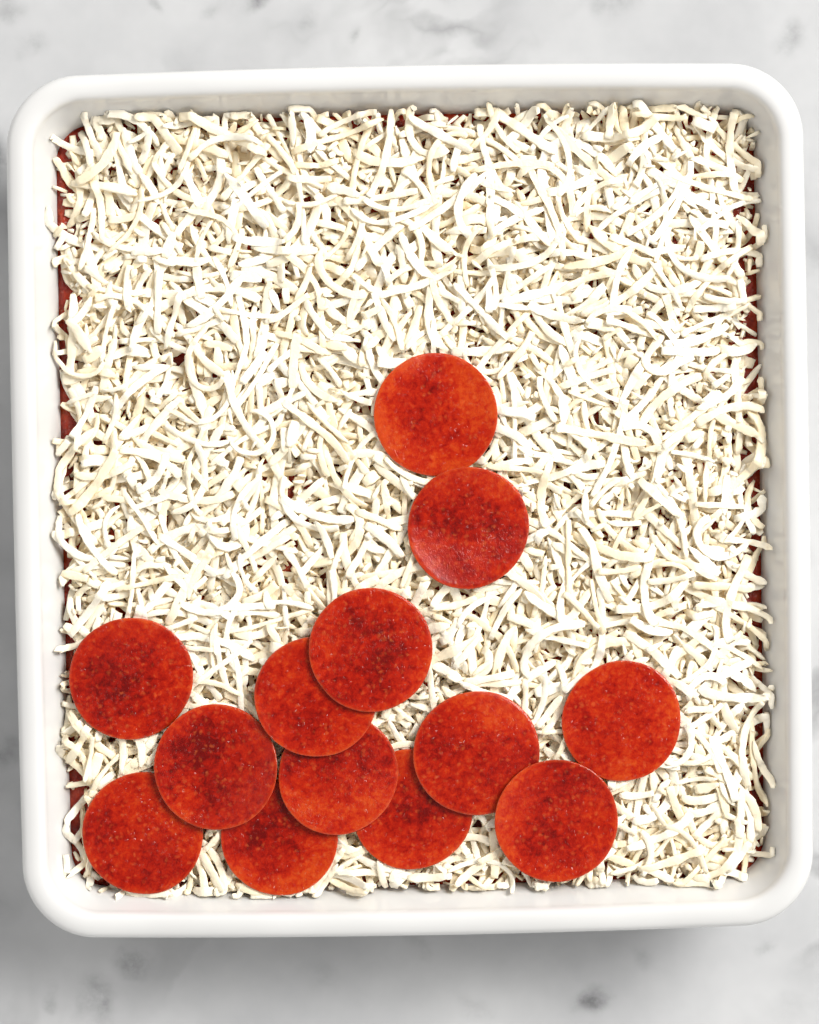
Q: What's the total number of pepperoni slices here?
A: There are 13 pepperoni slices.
